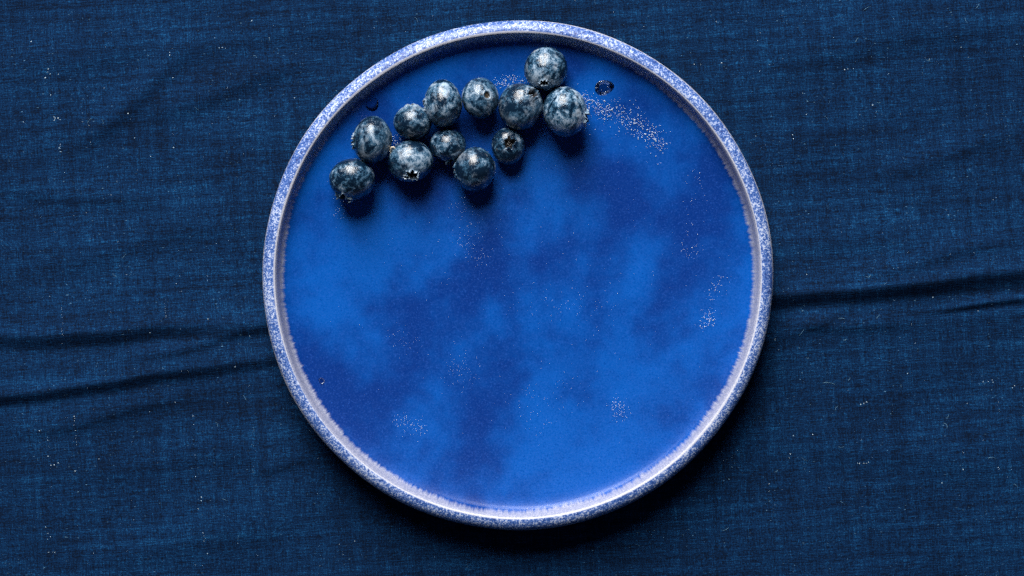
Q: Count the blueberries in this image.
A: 12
